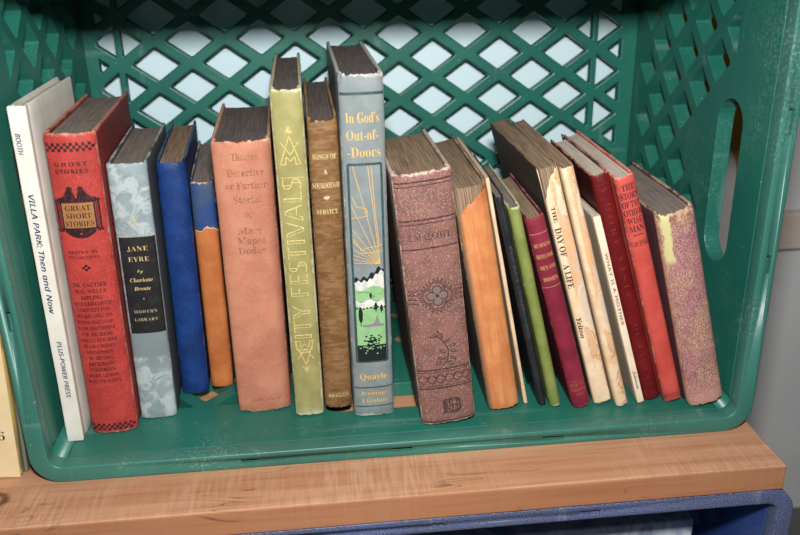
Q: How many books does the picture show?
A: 21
